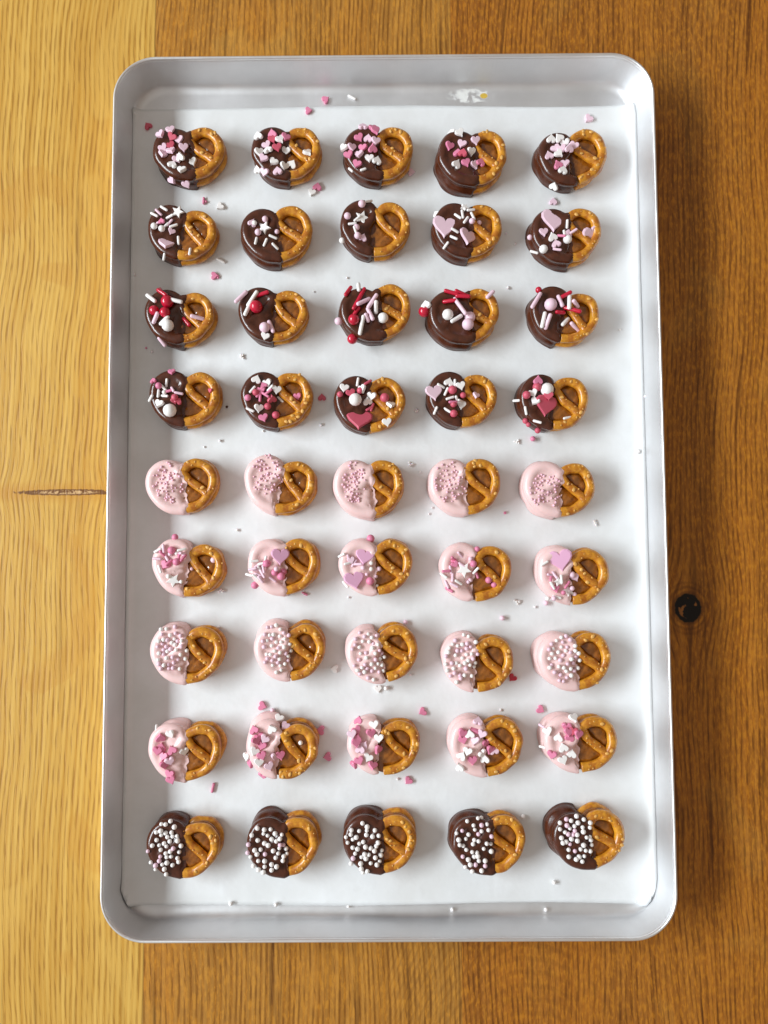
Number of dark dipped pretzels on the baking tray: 25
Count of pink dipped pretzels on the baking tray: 20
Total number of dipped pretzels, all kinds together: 45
